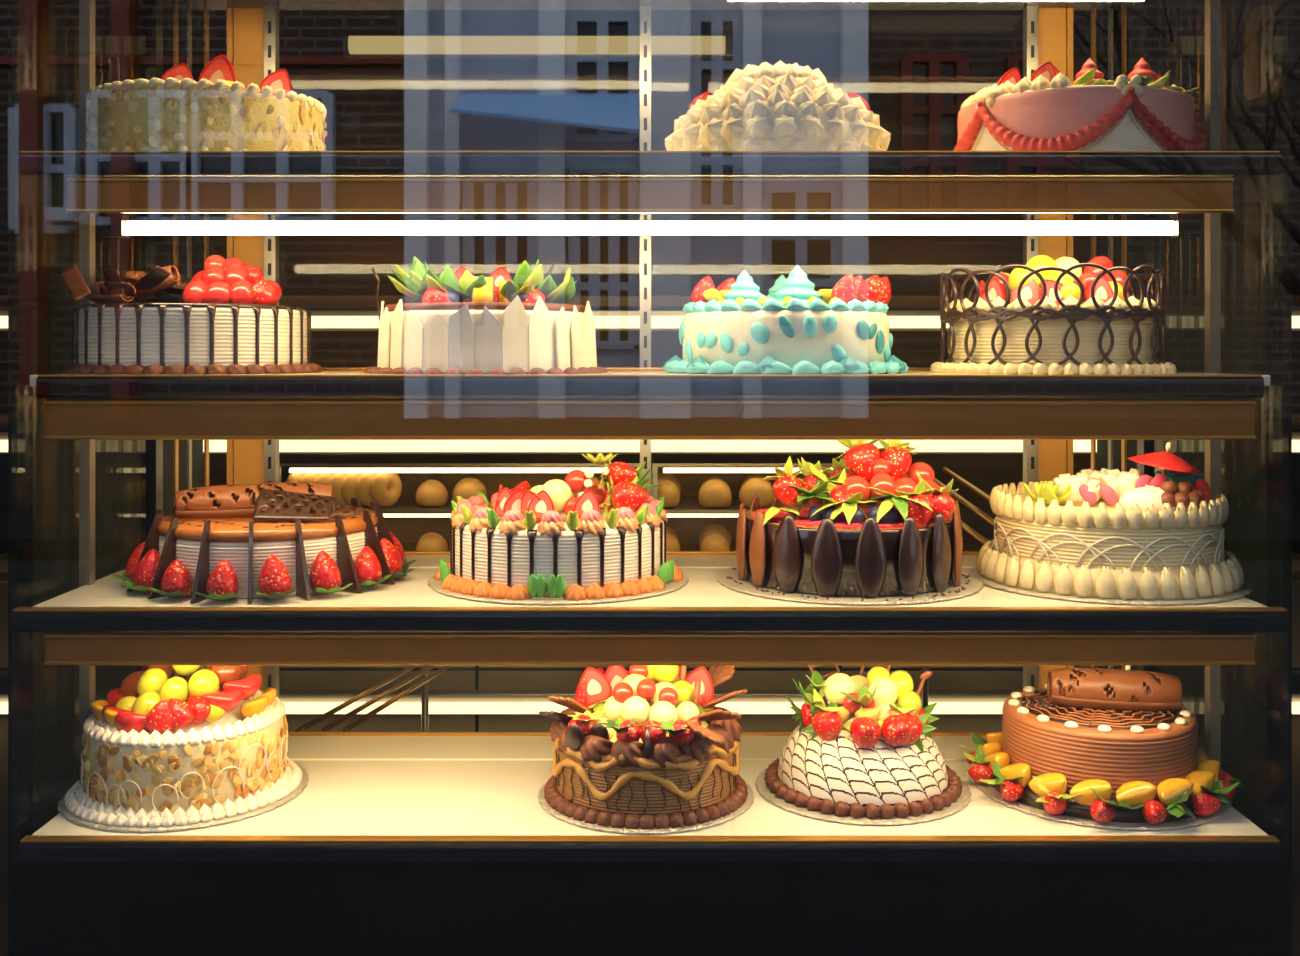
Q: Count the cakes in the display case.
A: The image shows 15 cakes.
